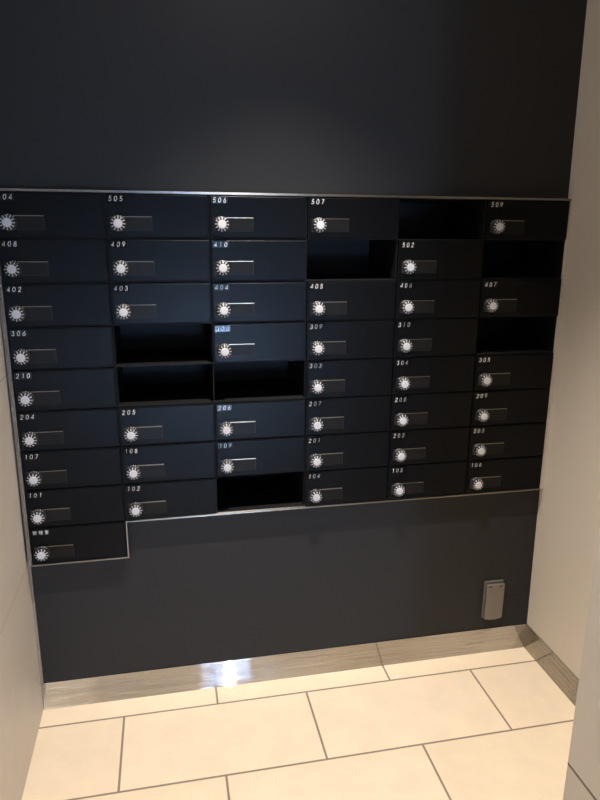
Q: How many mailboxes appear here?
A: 41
